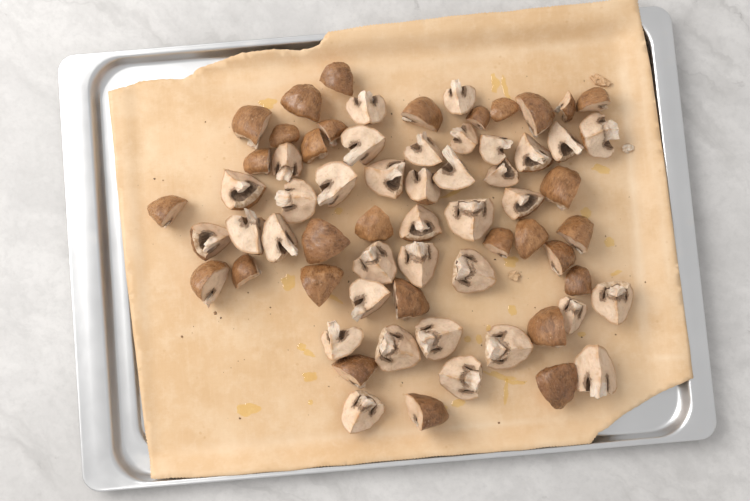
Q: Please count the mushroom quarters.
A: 66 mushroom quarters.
